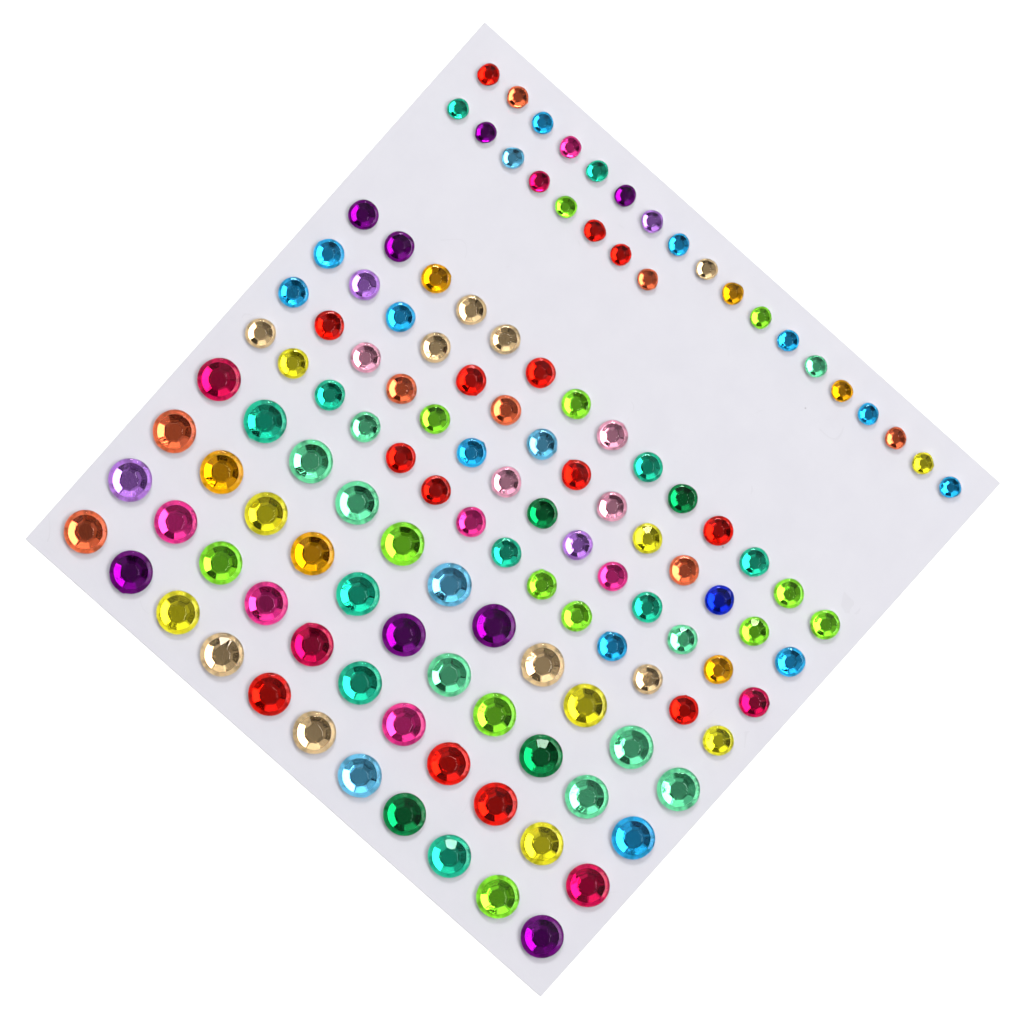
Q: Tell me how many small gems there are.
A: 26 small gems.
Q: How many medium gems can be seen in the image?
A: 56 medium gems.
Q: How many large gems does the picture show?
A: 44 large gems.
